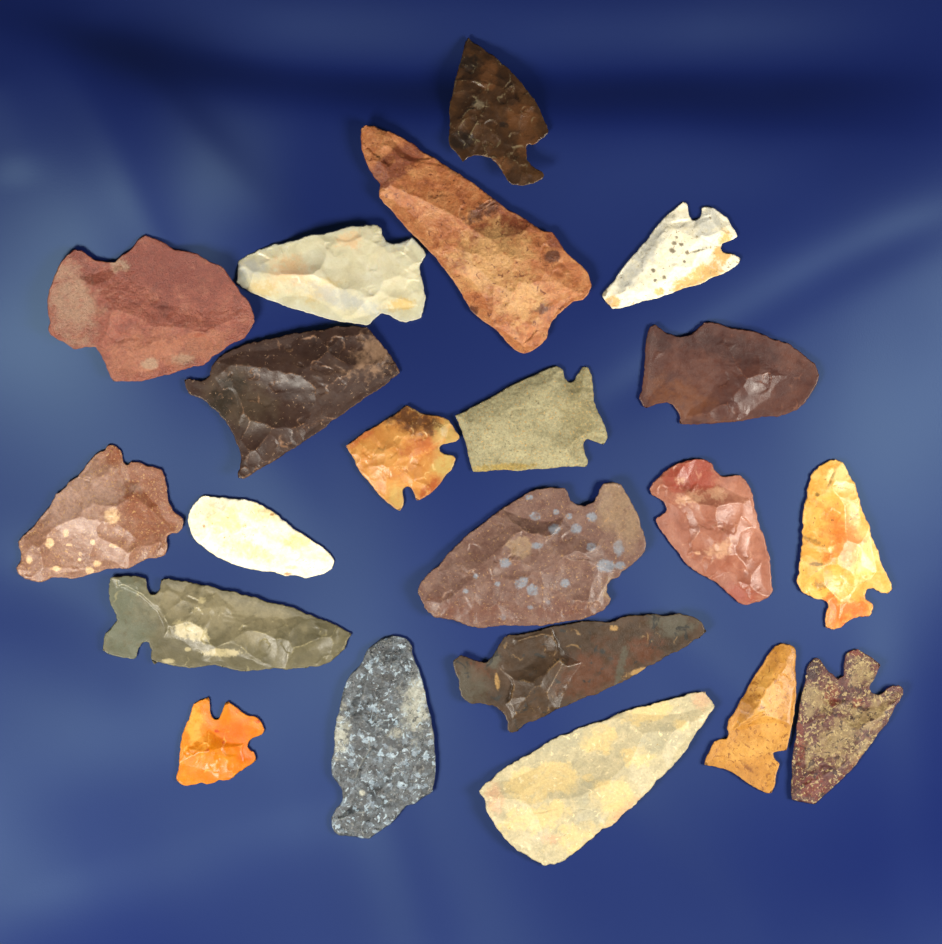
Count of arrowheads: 21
